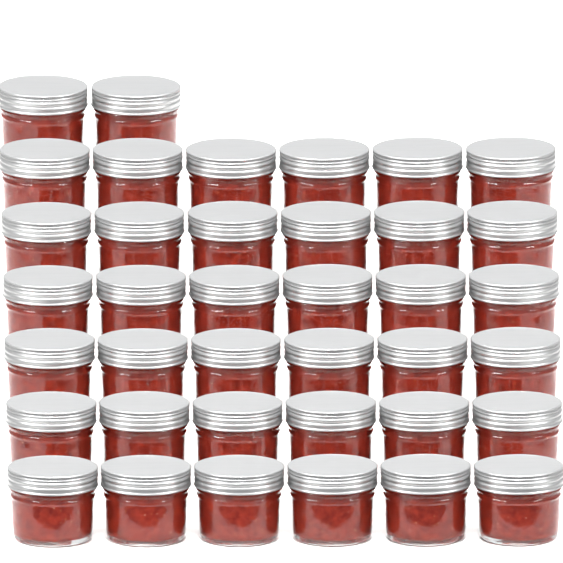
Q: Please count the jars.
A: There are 38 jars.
